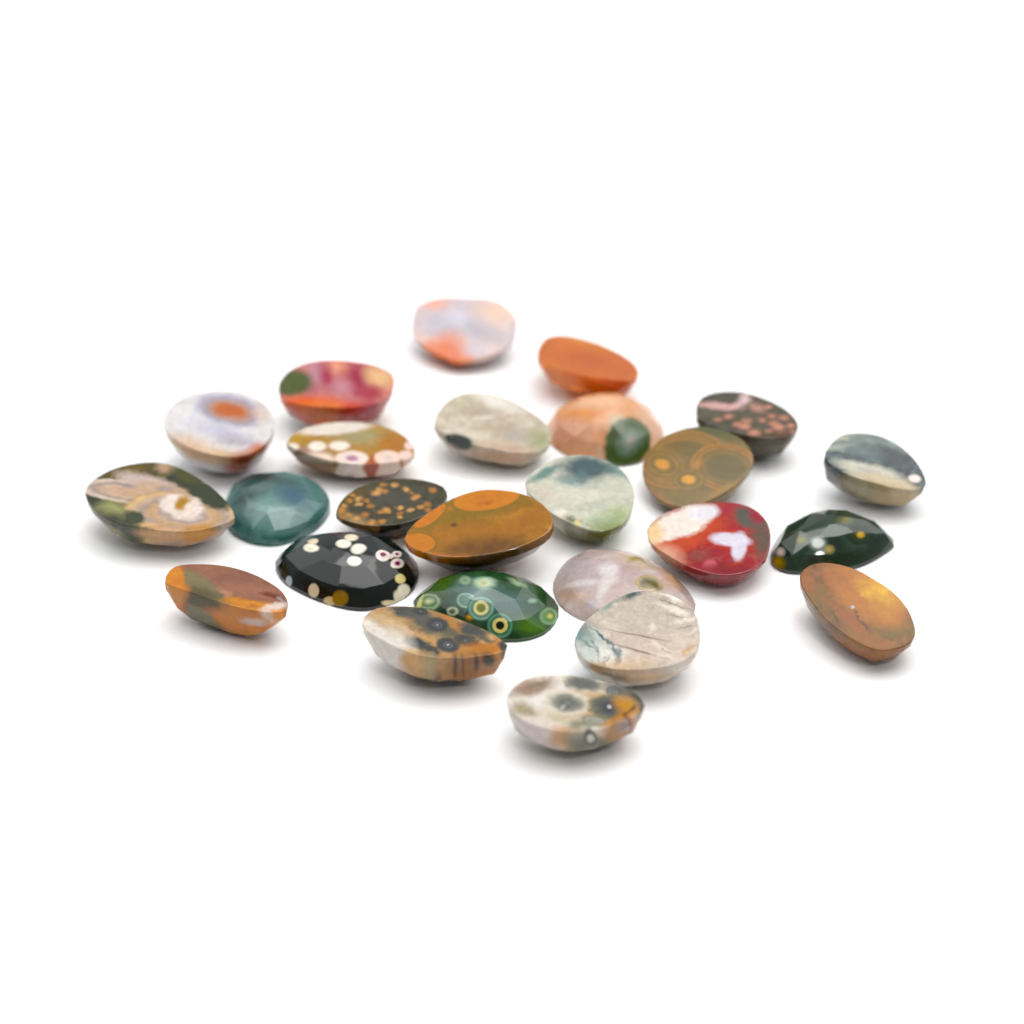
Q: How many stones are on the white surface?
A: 25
